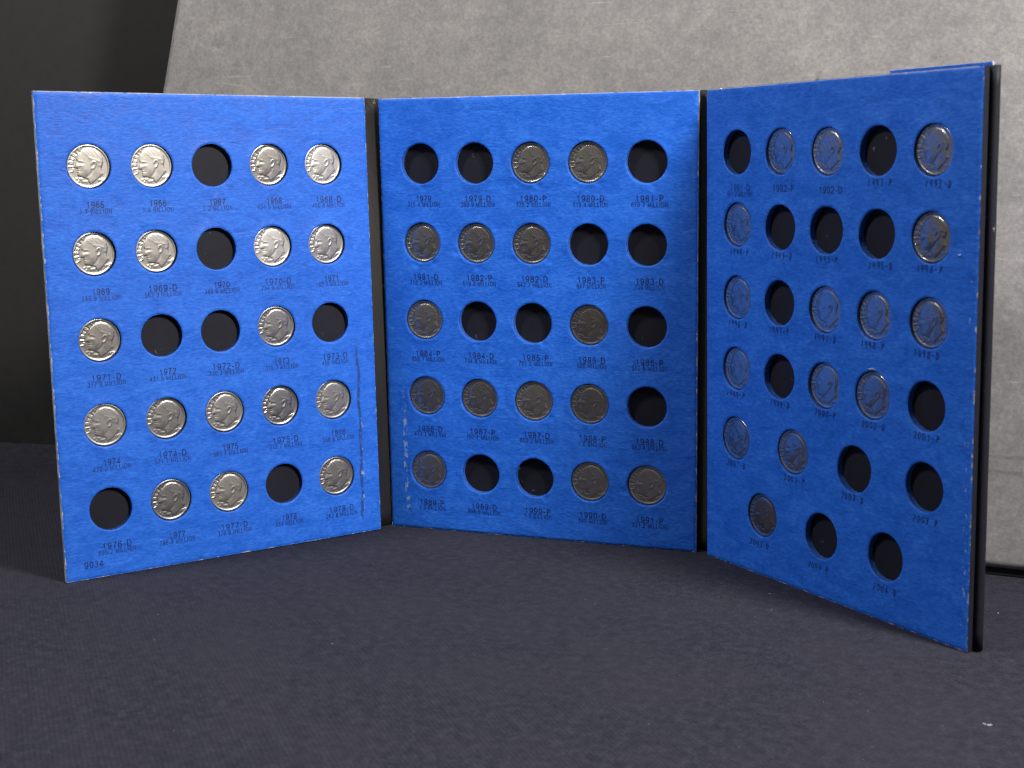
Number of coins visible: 47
